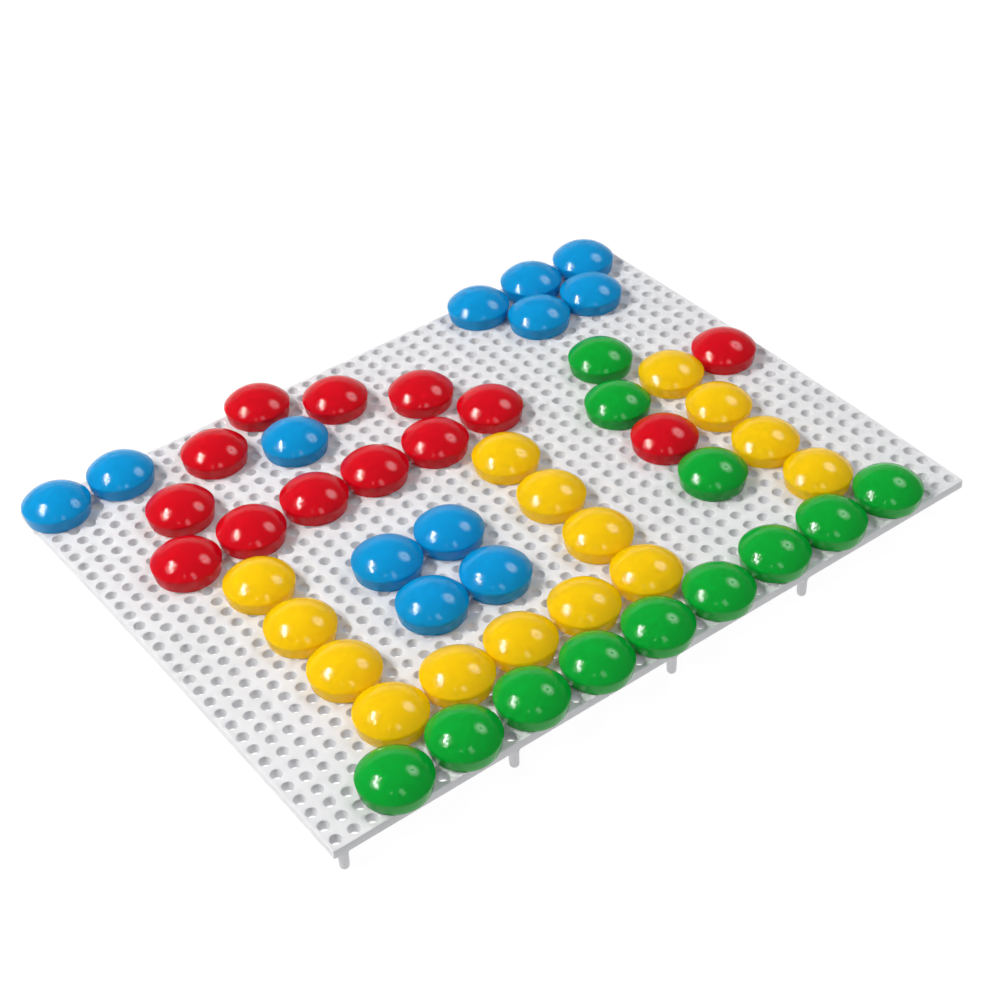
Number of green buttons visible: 12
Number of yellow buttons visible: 15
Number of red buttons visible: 13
